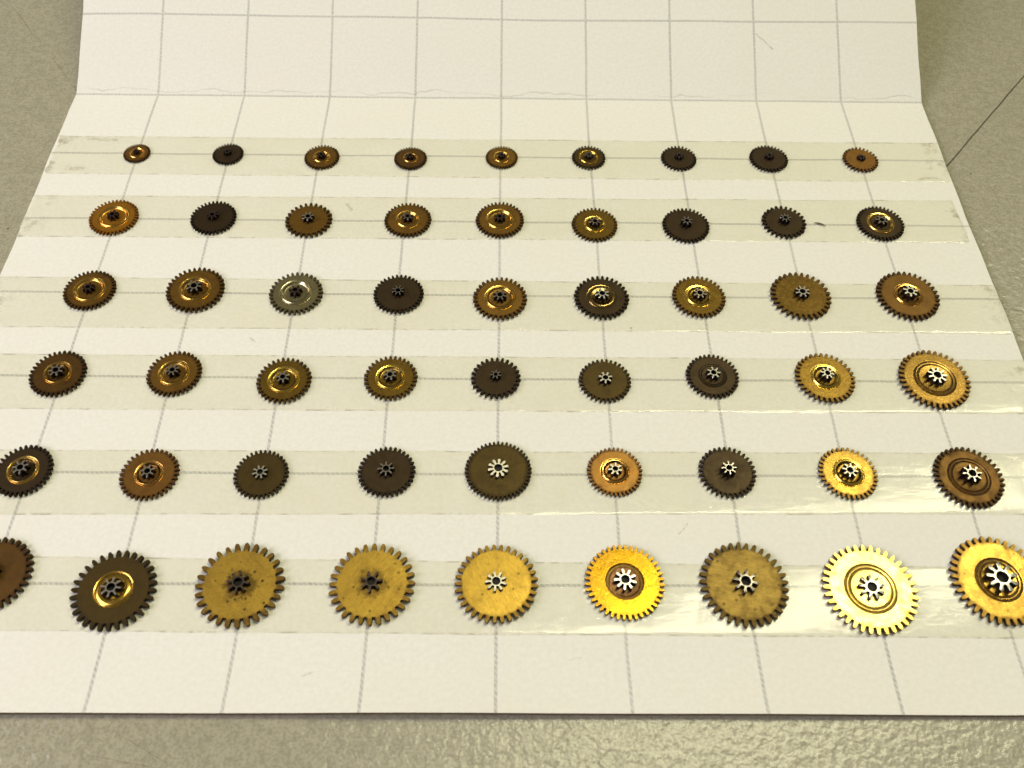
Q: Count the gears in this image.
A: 54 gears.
